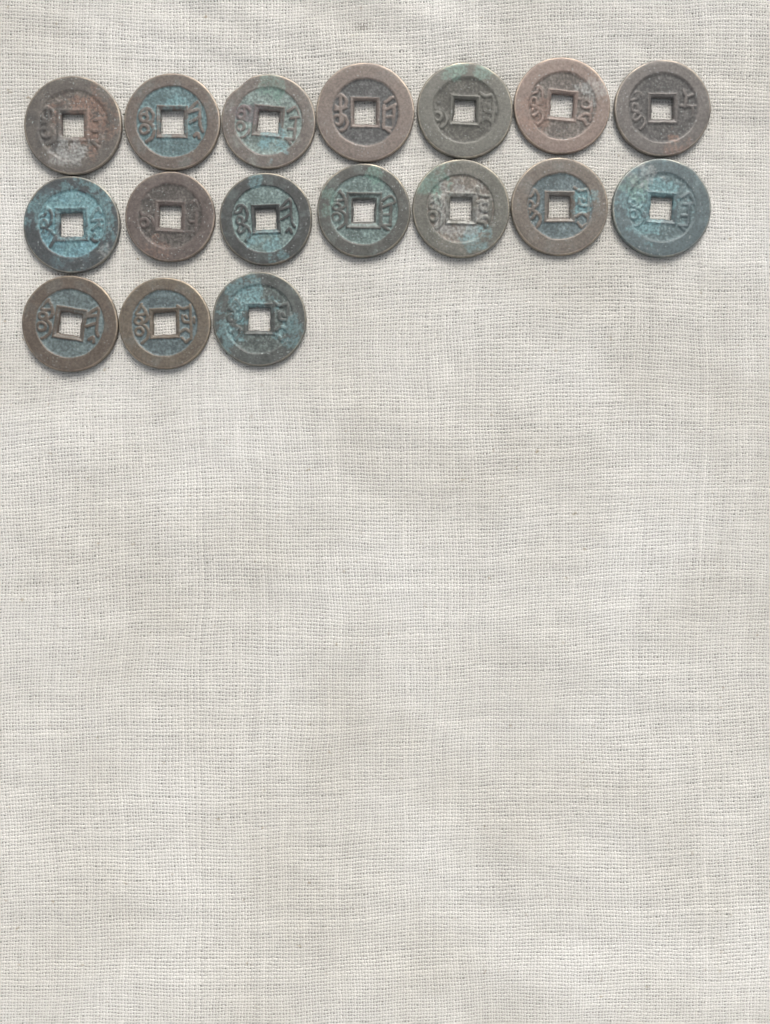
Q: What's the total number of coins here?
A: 17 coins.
